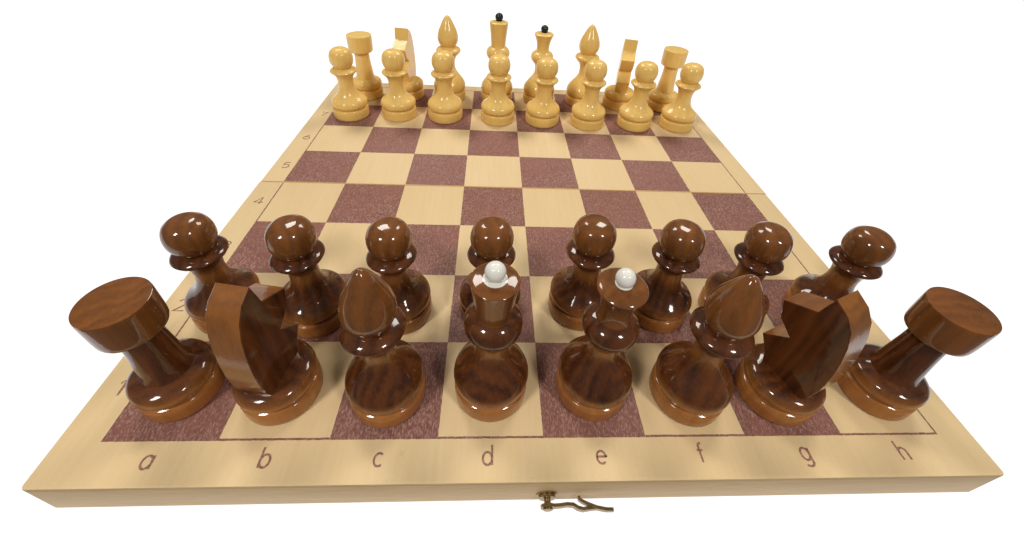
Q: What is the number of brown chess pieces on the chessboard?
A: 16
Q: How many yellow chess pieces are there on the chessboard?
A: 16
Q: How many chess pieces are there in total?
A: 32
